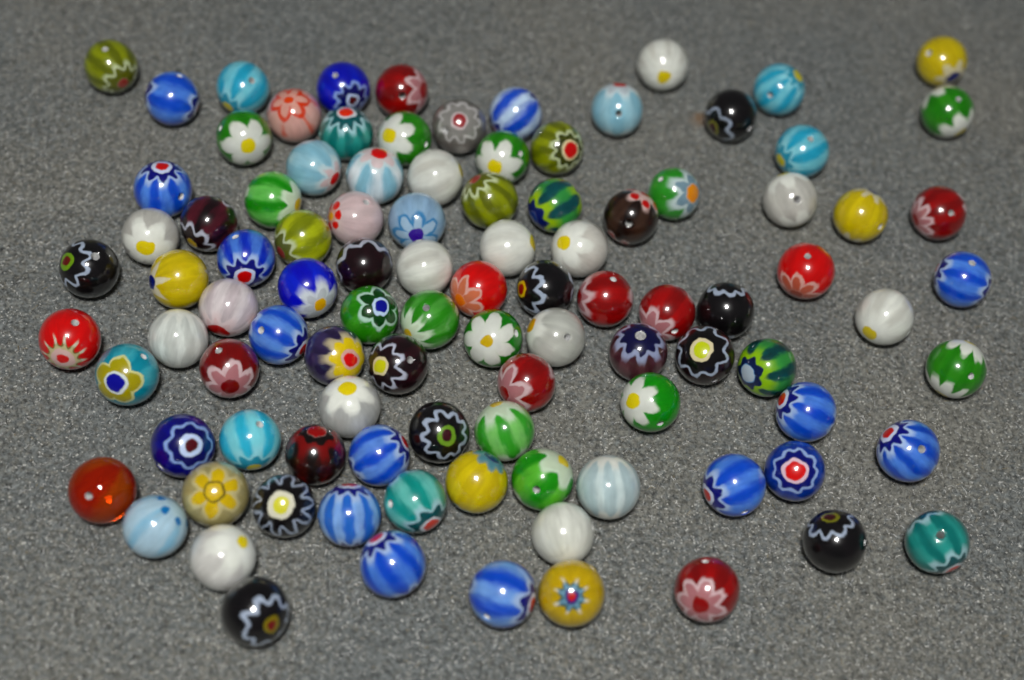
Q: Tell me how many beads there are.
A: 100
